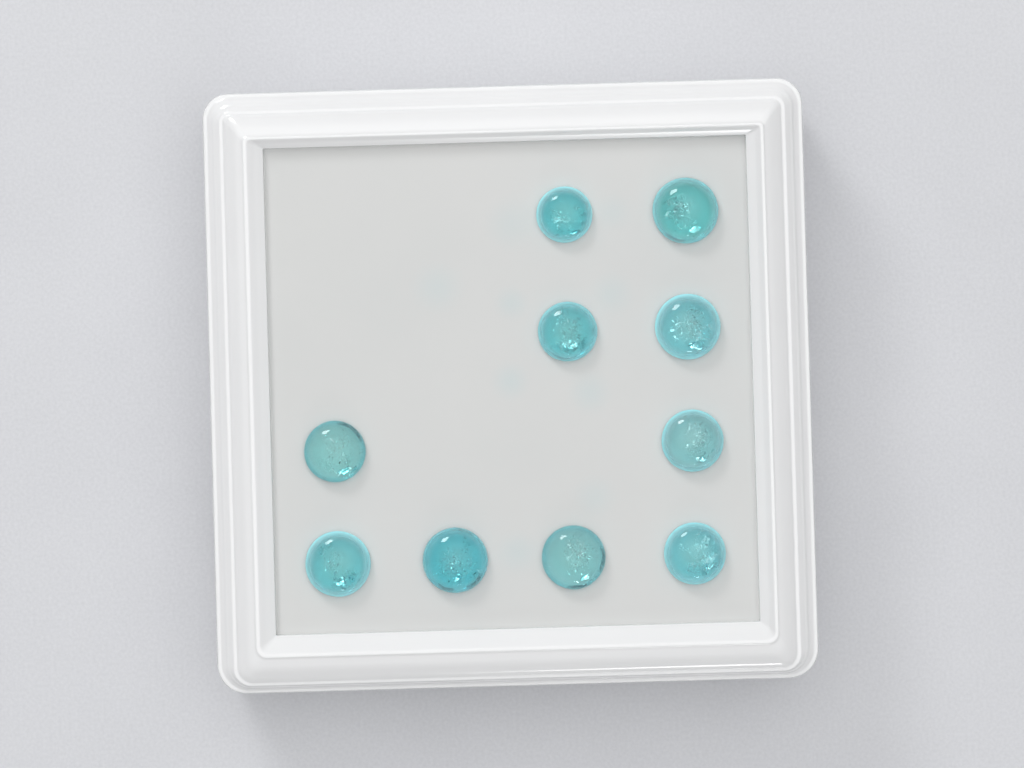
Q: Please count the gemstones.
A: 10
